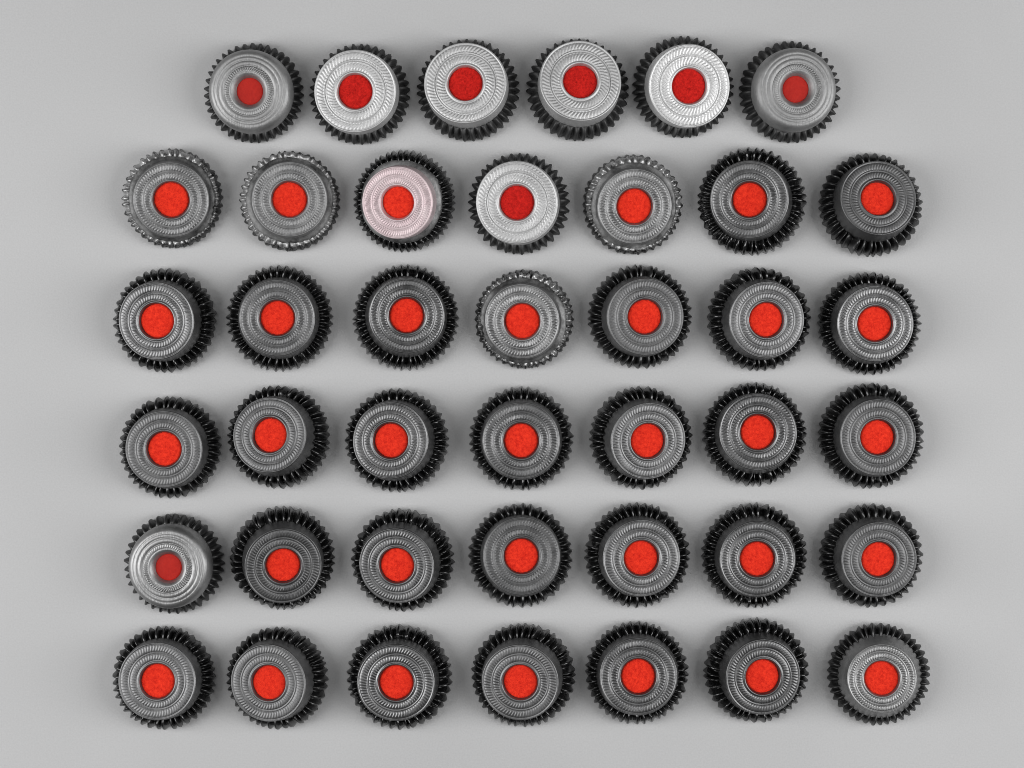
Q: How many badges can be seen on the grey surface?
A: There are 41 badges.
